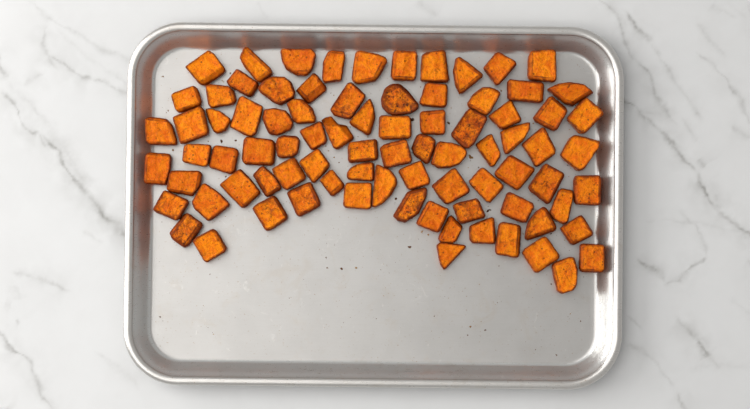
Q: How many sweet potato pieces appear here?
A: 84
